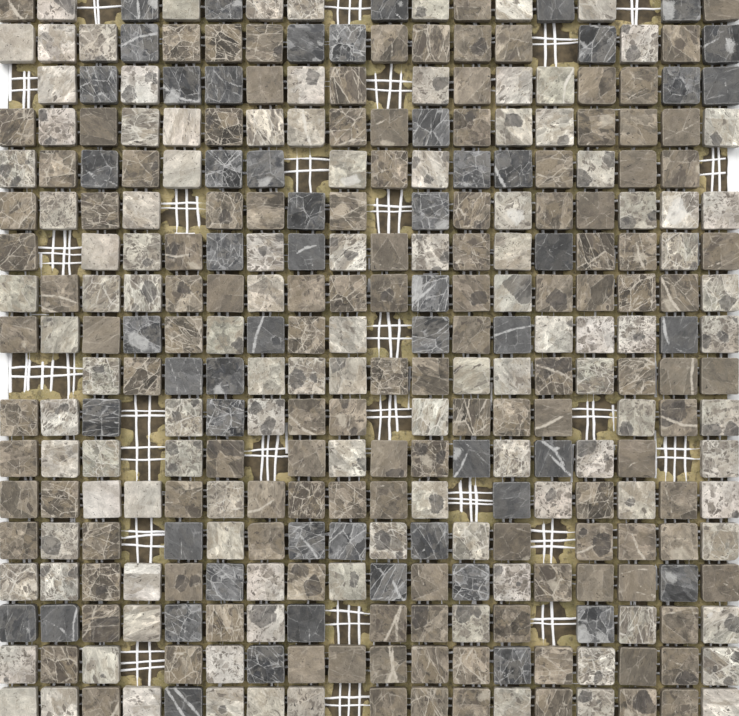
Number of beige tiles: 113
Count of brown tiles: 129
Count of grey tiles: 55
